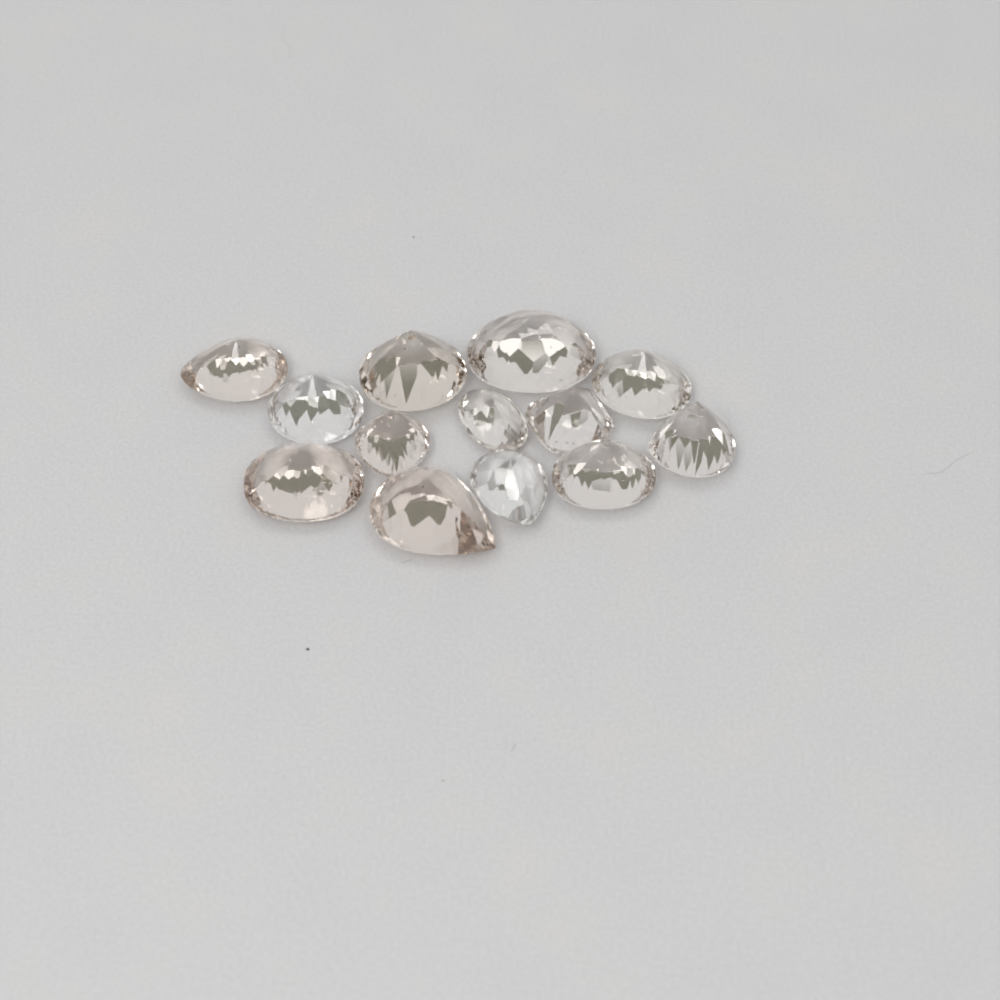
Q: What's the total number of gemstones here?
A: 13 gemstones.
